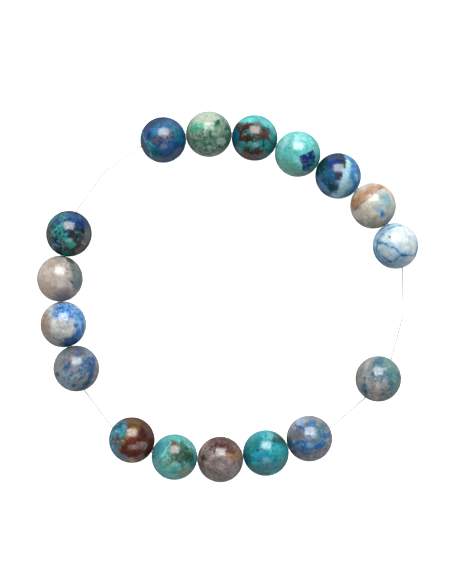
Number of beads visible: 17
